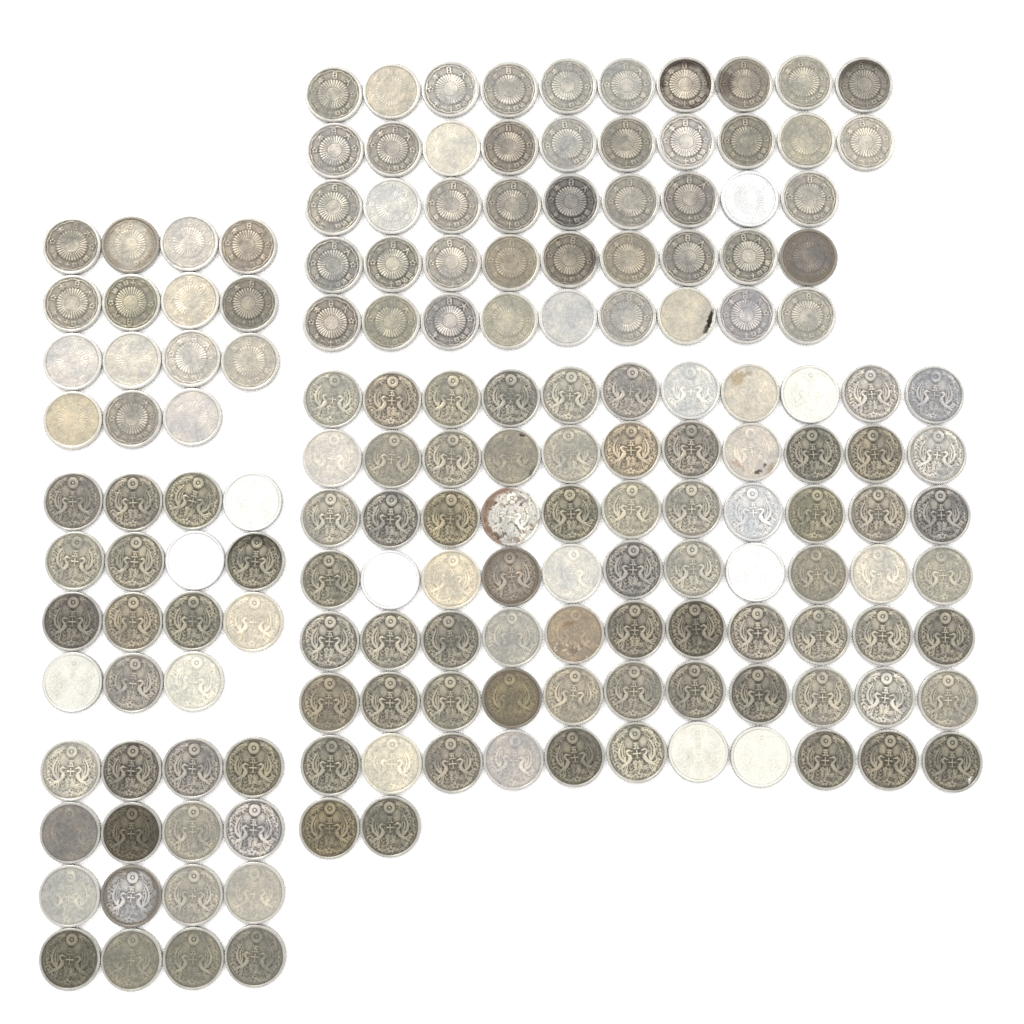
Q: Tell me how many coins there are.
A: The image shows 172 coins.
